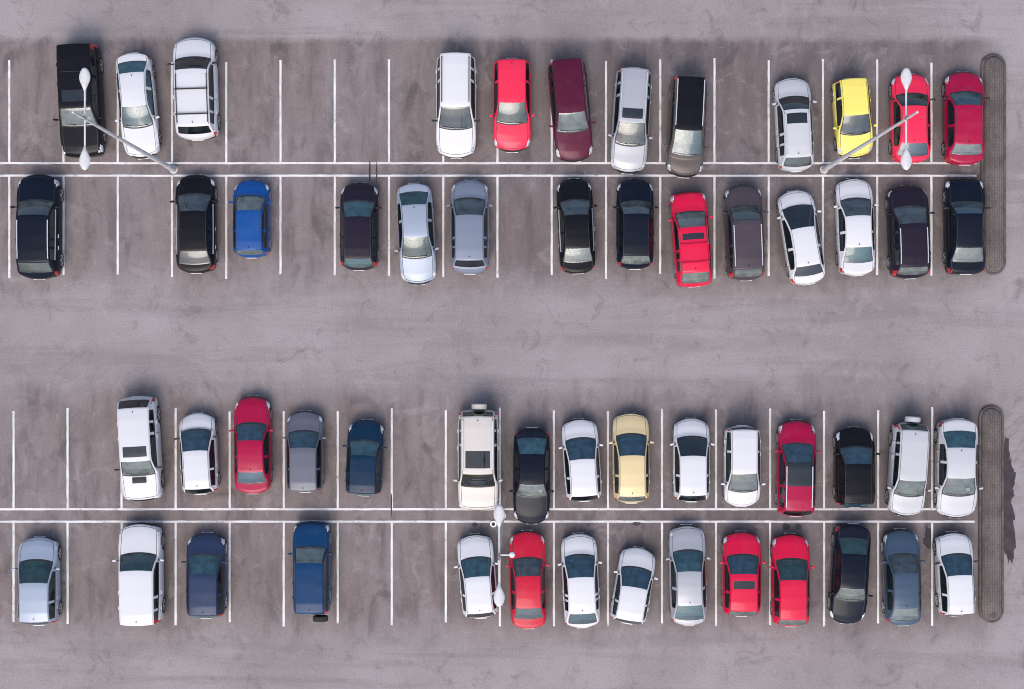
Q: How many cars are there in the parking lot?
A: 55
